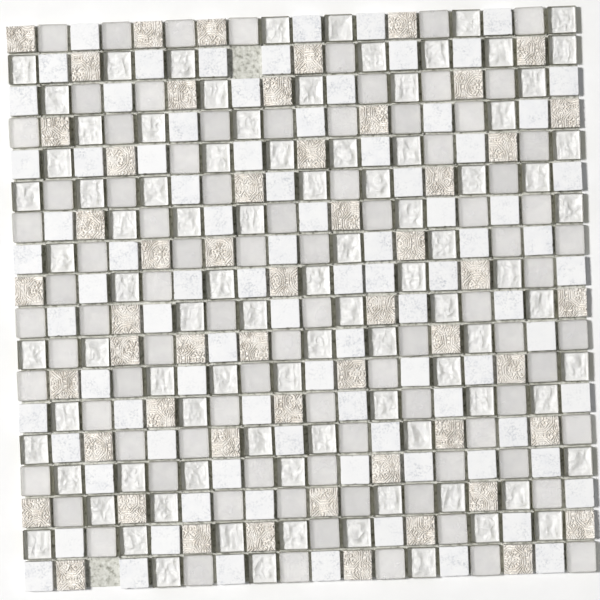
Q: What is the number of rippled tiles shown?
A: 90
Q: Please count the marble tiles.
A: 90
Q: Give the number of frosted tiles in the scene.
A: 88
